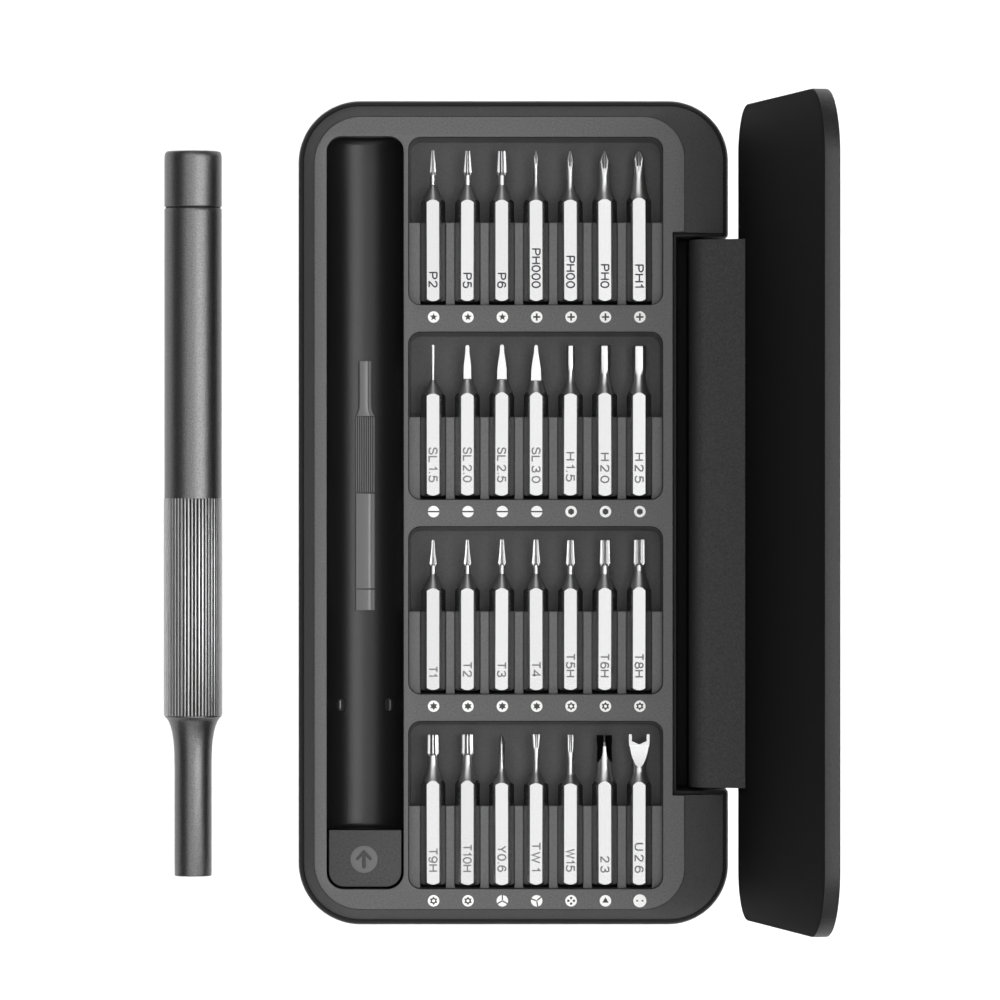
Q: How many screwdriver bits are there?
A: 28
